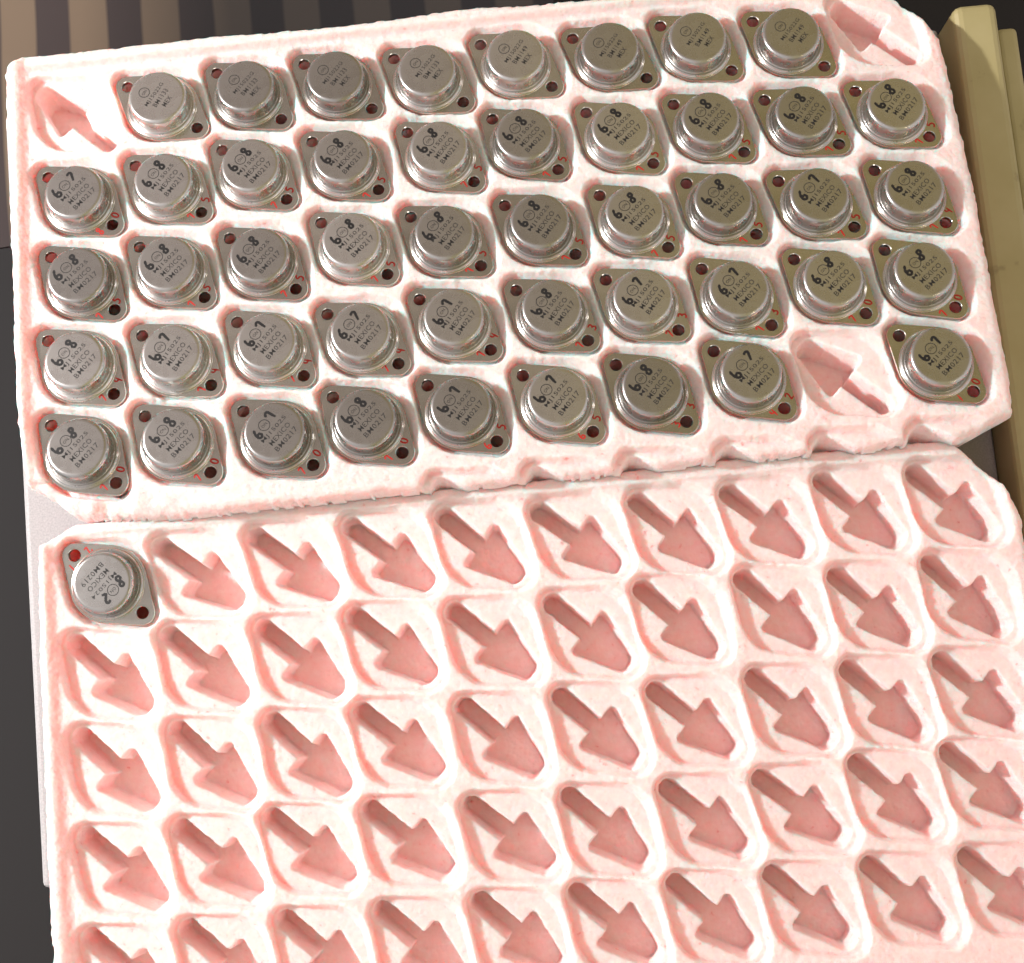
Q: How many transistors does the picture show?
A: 48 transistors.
